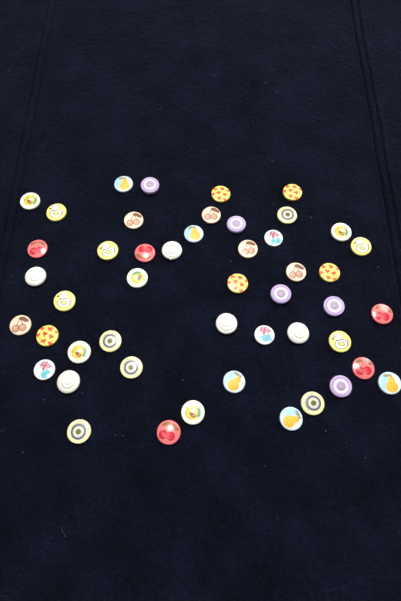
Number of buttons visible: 48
